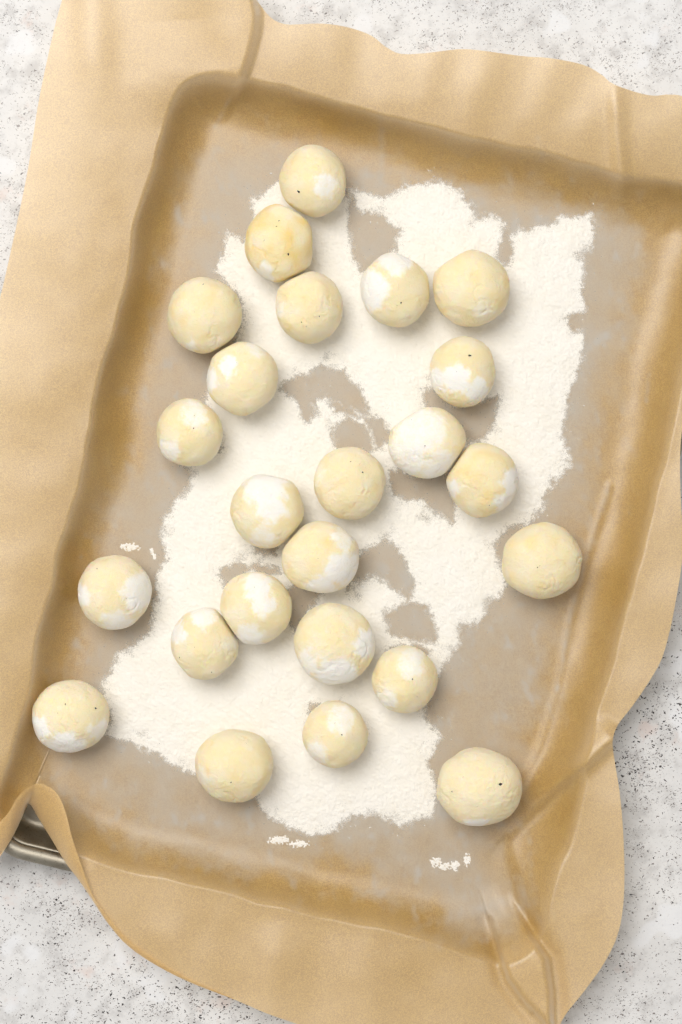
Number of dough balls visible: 24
